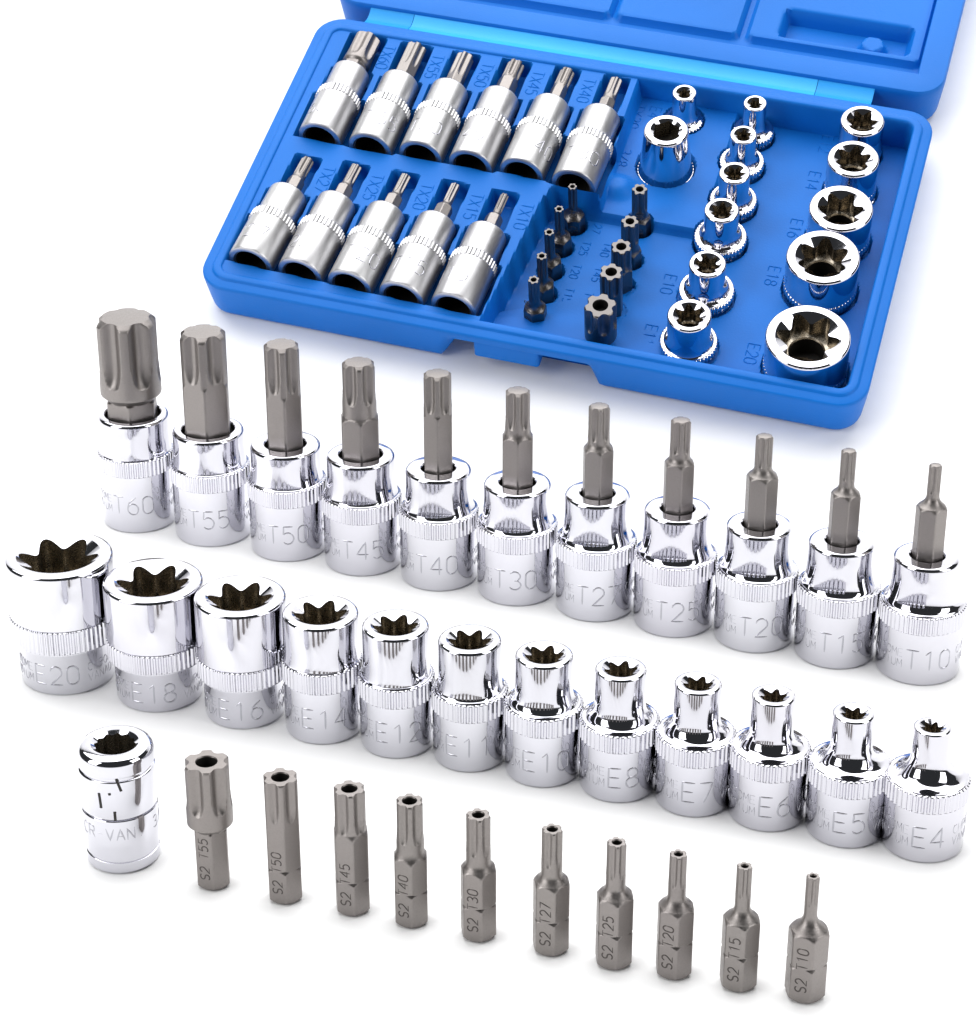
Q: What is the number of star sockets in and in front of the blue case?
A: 24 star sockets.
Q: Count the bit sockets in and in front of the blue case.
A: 22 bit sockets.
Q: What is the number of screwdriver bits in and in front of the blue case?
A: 20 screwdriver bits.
